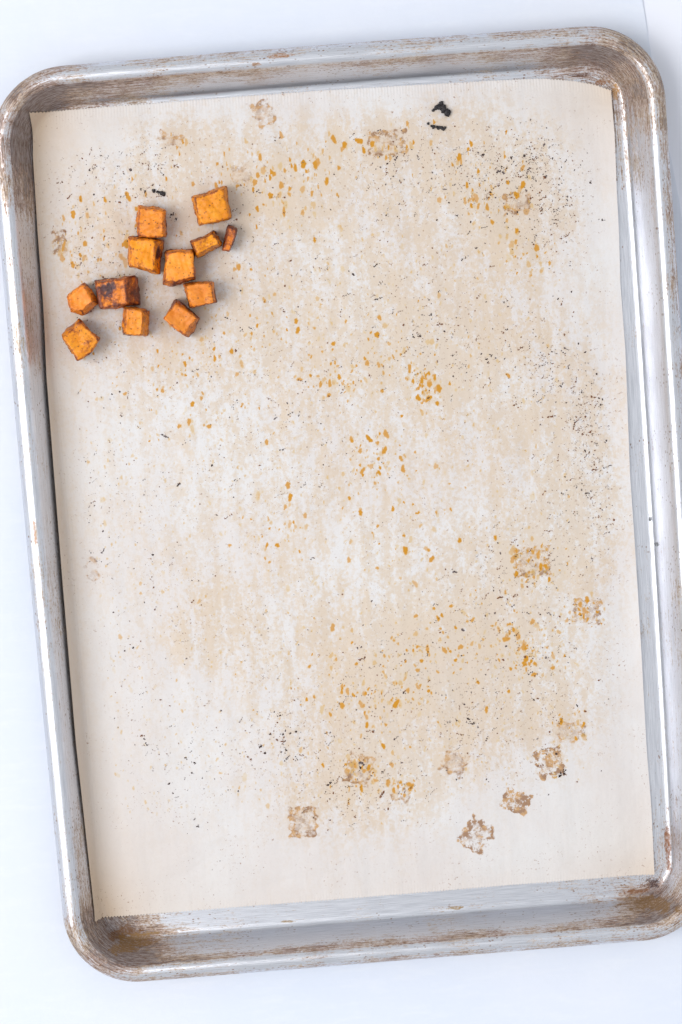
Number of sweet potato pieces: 12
